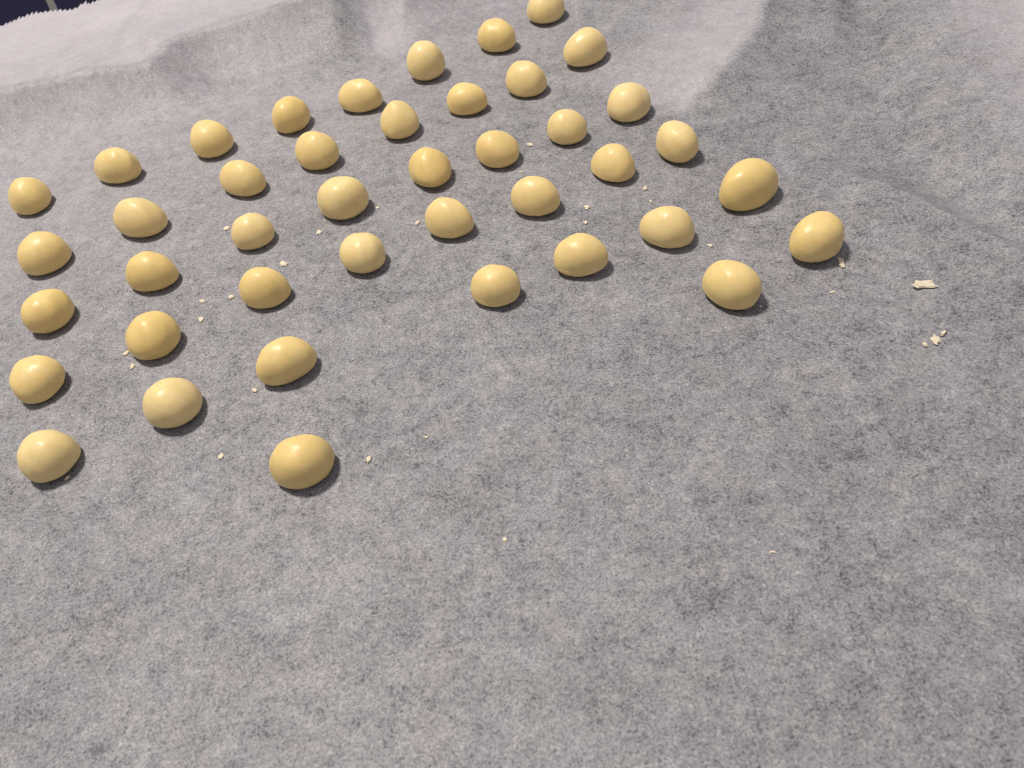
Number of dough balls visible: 42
